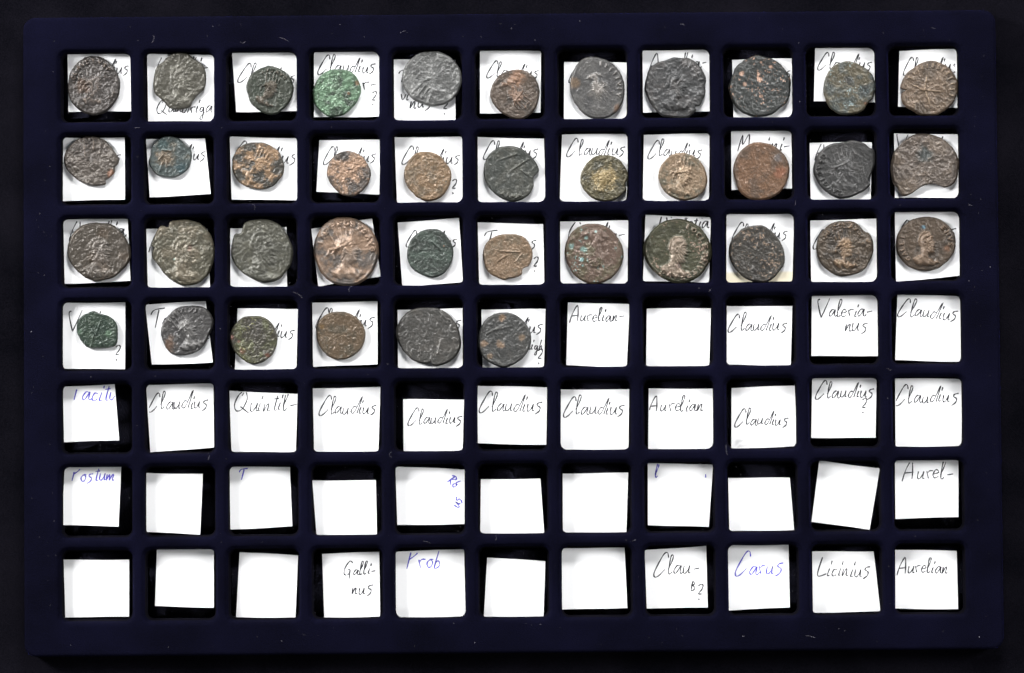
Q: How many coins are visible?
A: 39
